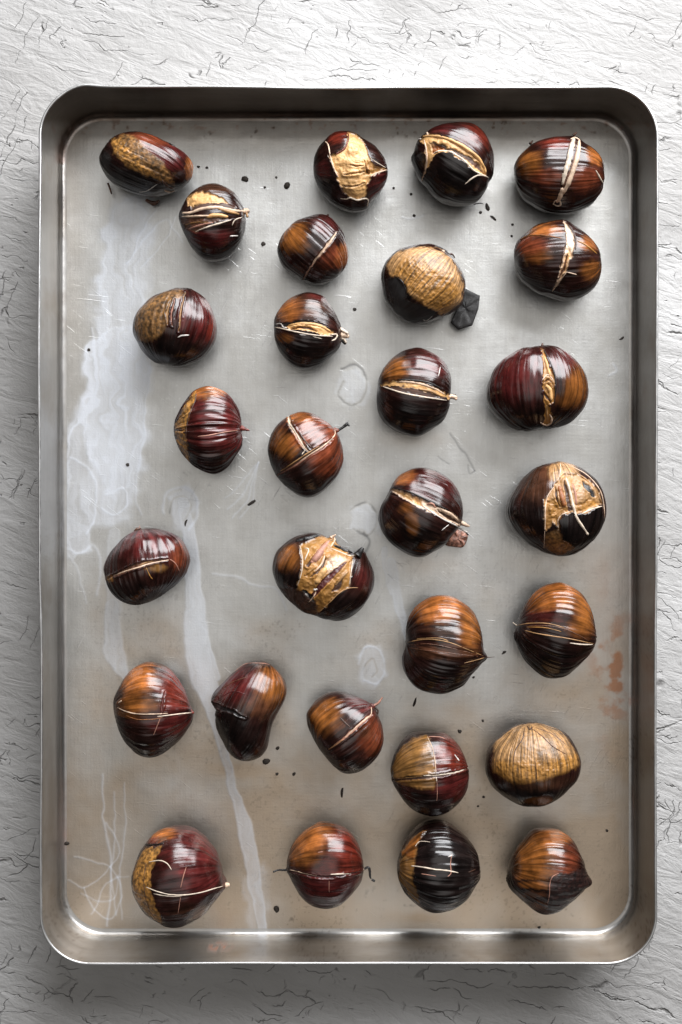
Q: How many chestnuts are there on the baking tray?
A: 29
